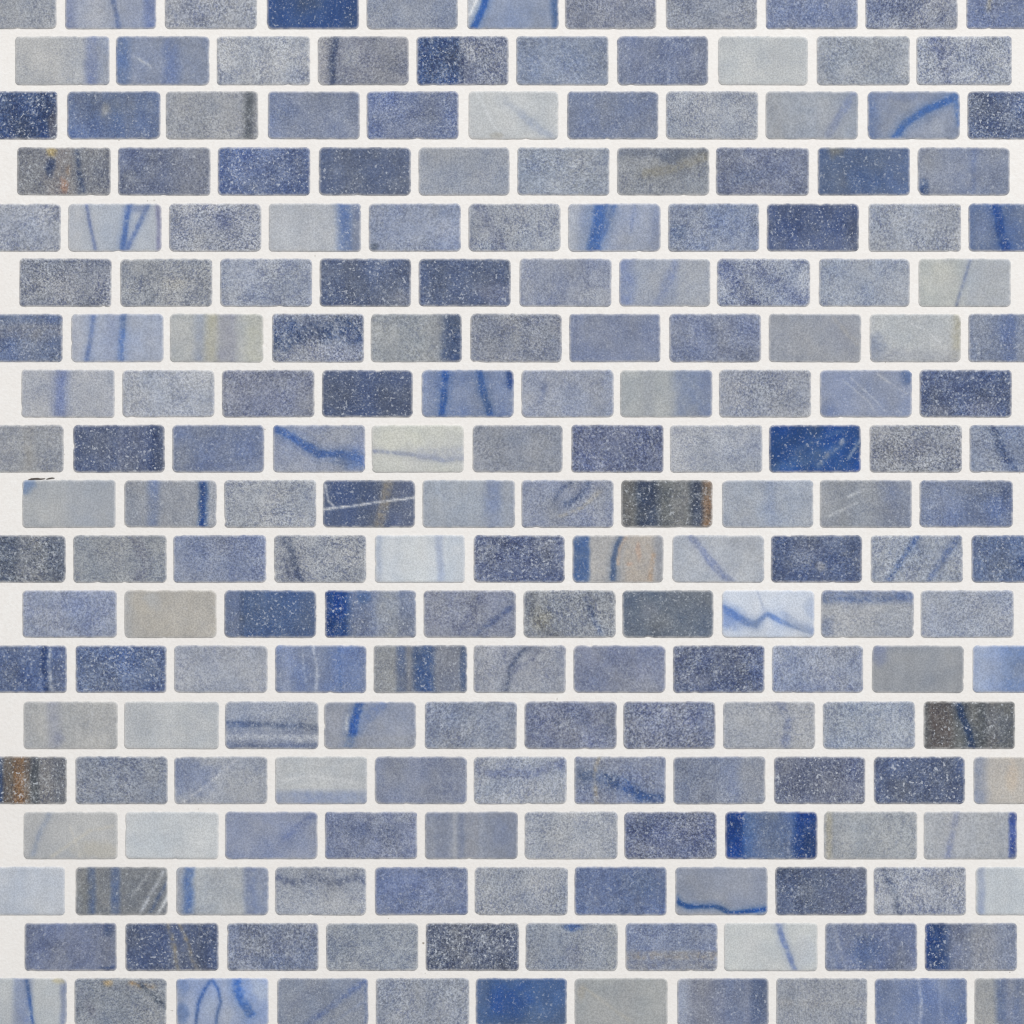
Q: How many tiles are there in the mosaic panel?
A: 200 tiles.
